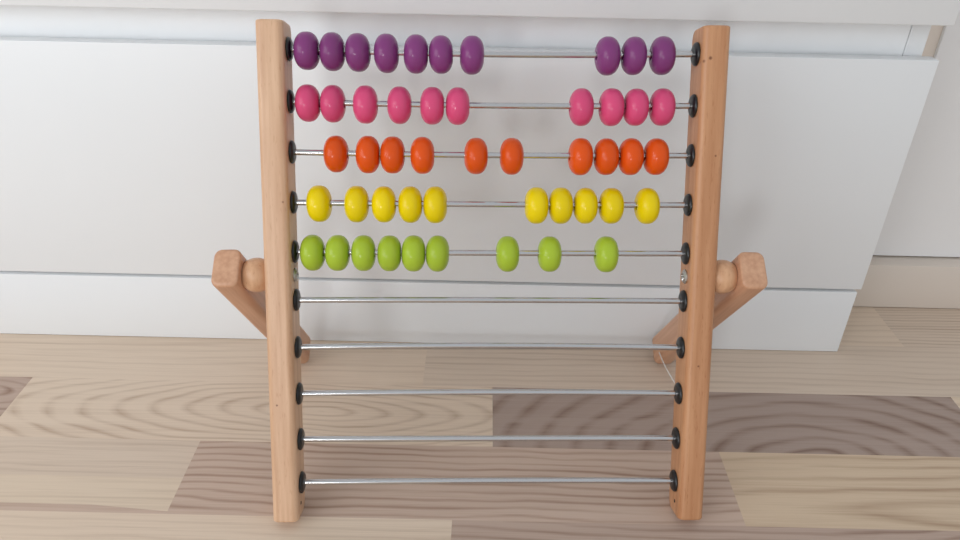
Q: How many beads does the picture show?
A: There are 49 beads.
